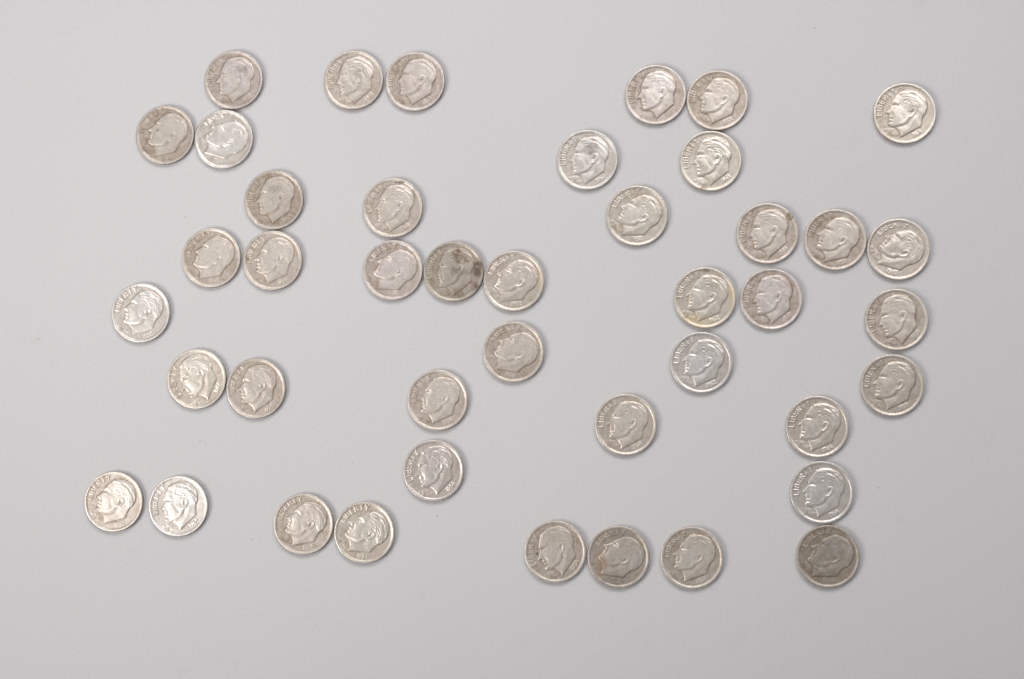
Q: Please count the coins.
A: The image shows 43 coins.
